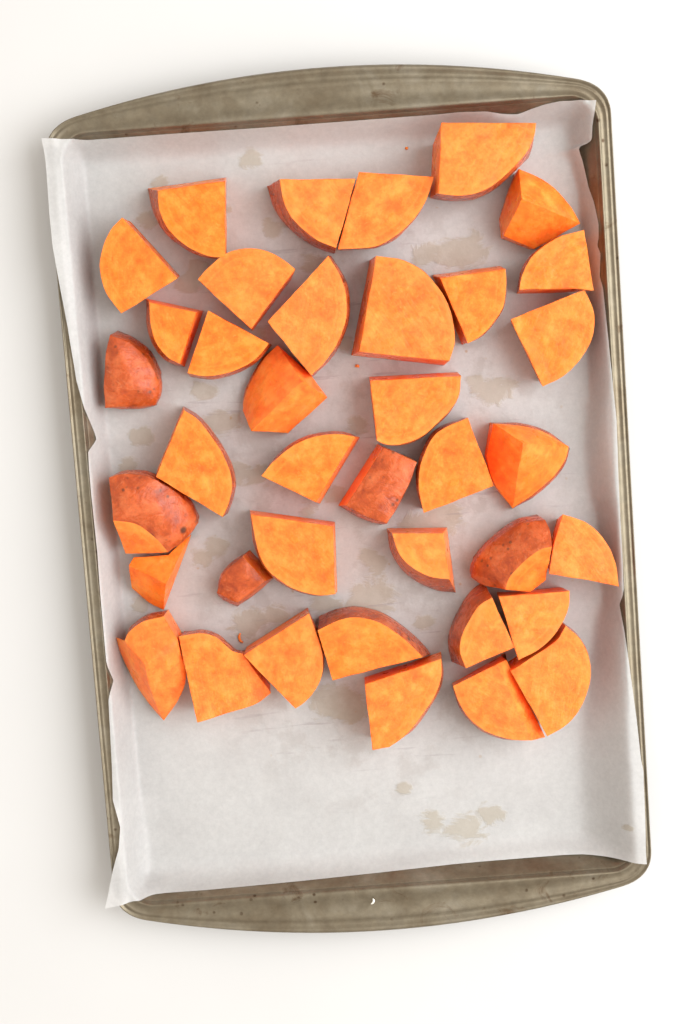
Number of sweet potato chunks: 38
